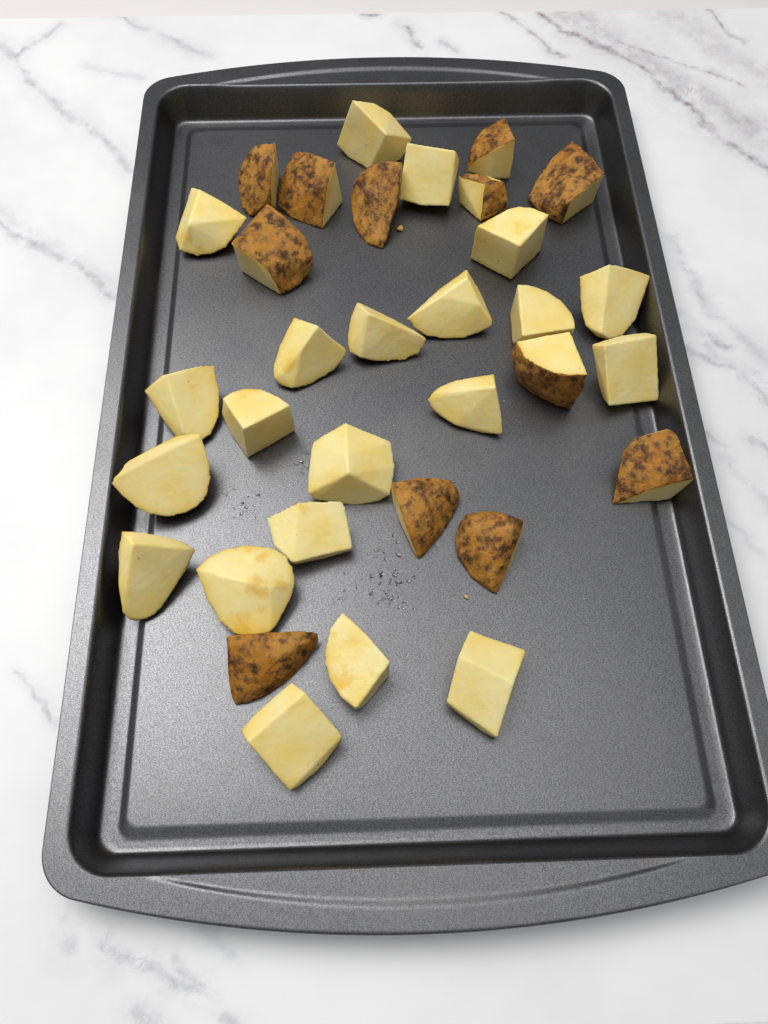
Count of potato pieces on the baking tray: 33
